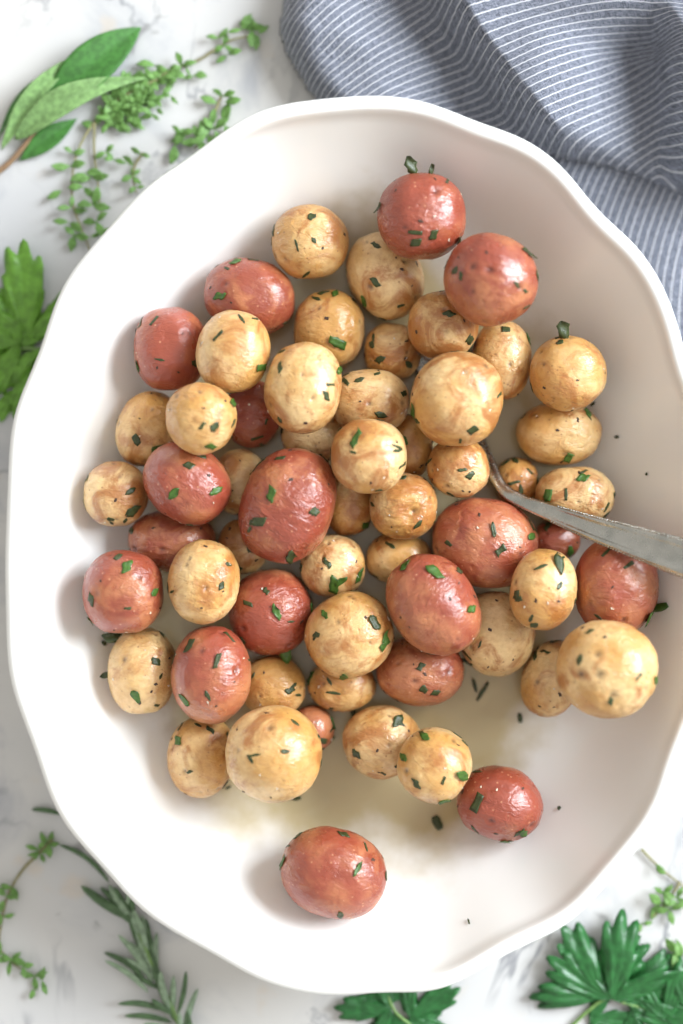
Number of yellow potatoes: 40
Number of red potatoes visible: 19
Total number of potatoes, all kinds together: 59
